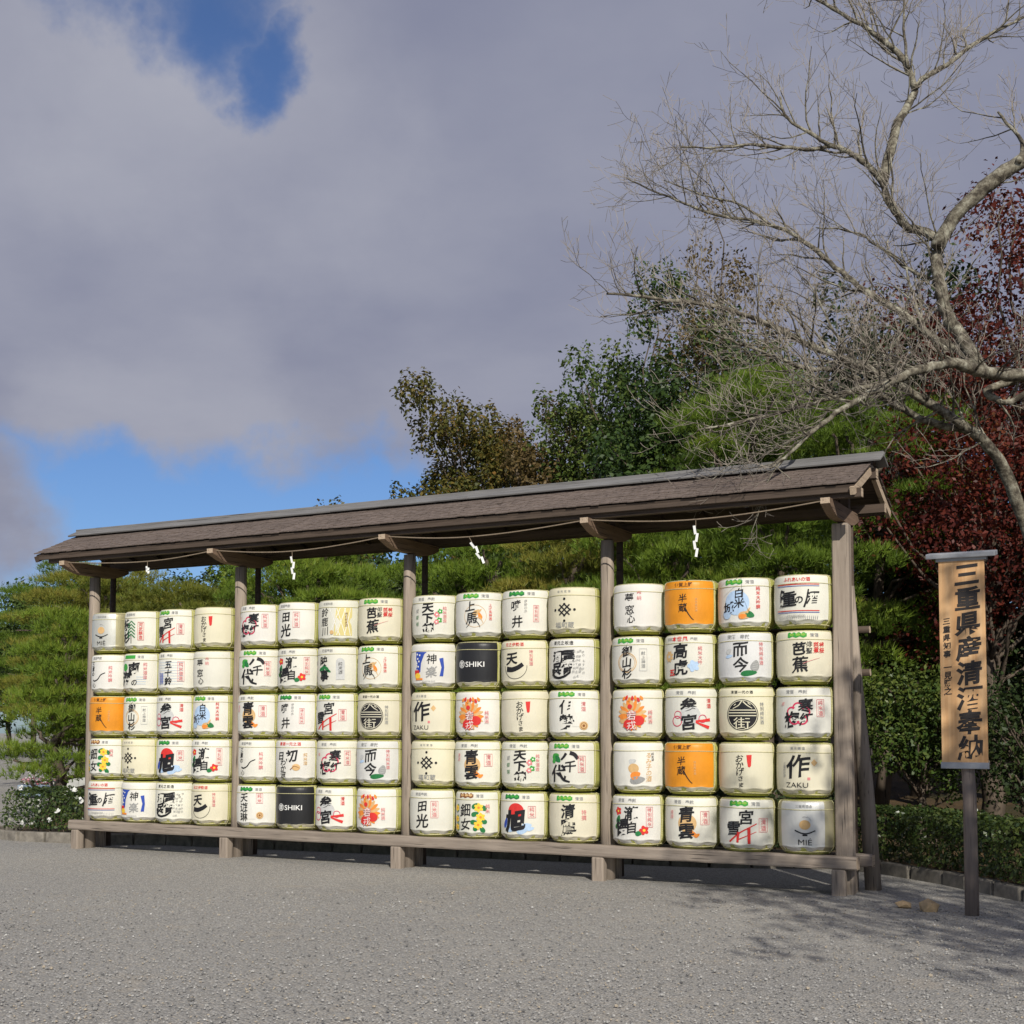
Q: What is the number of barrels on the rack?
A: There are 80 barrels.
